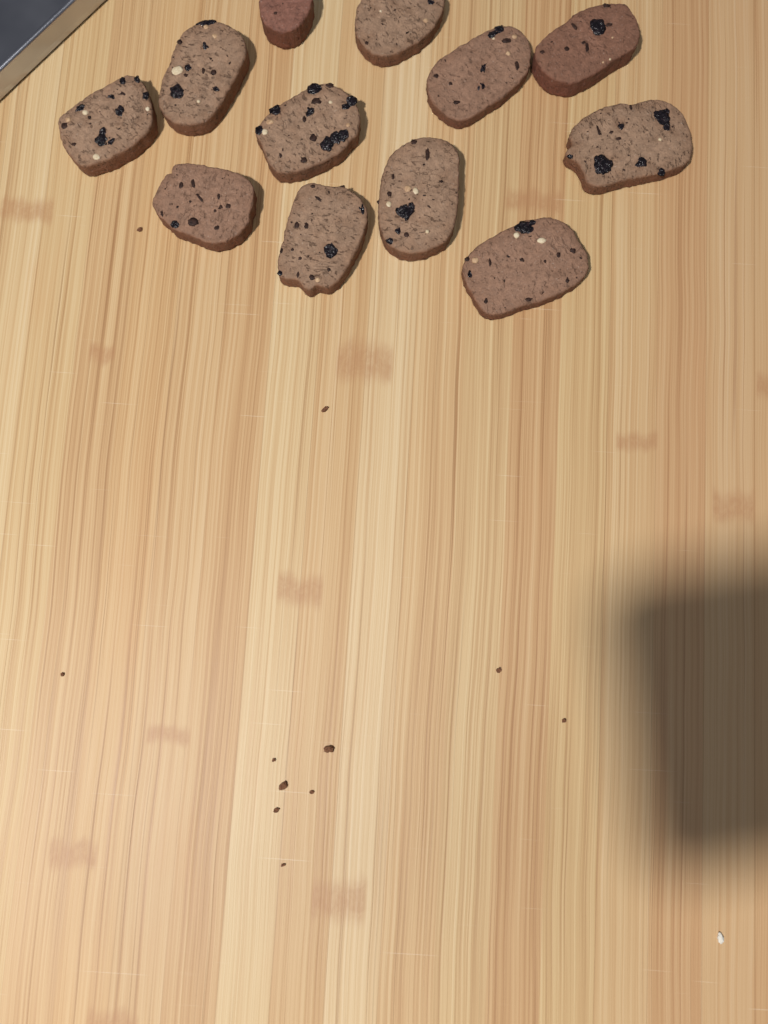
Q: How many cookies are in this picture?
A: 12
